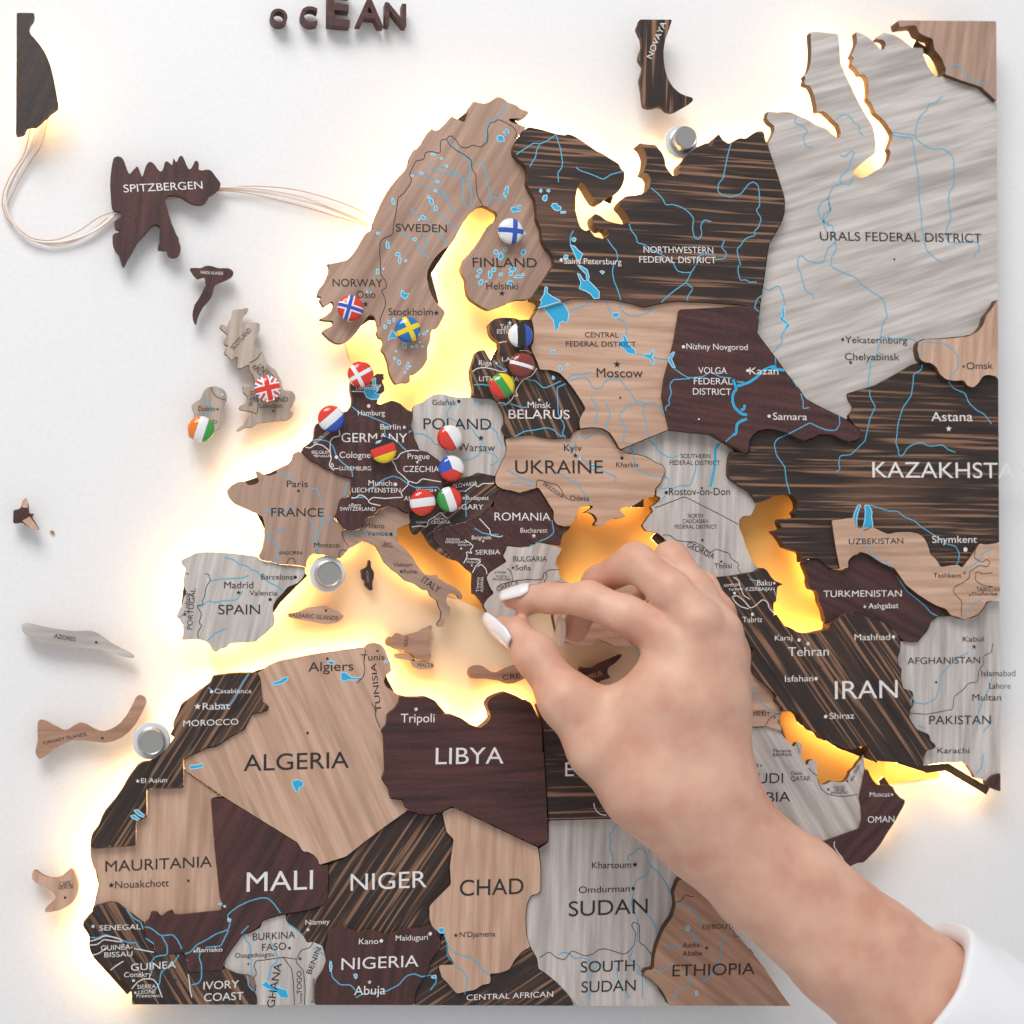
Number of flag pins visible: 15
